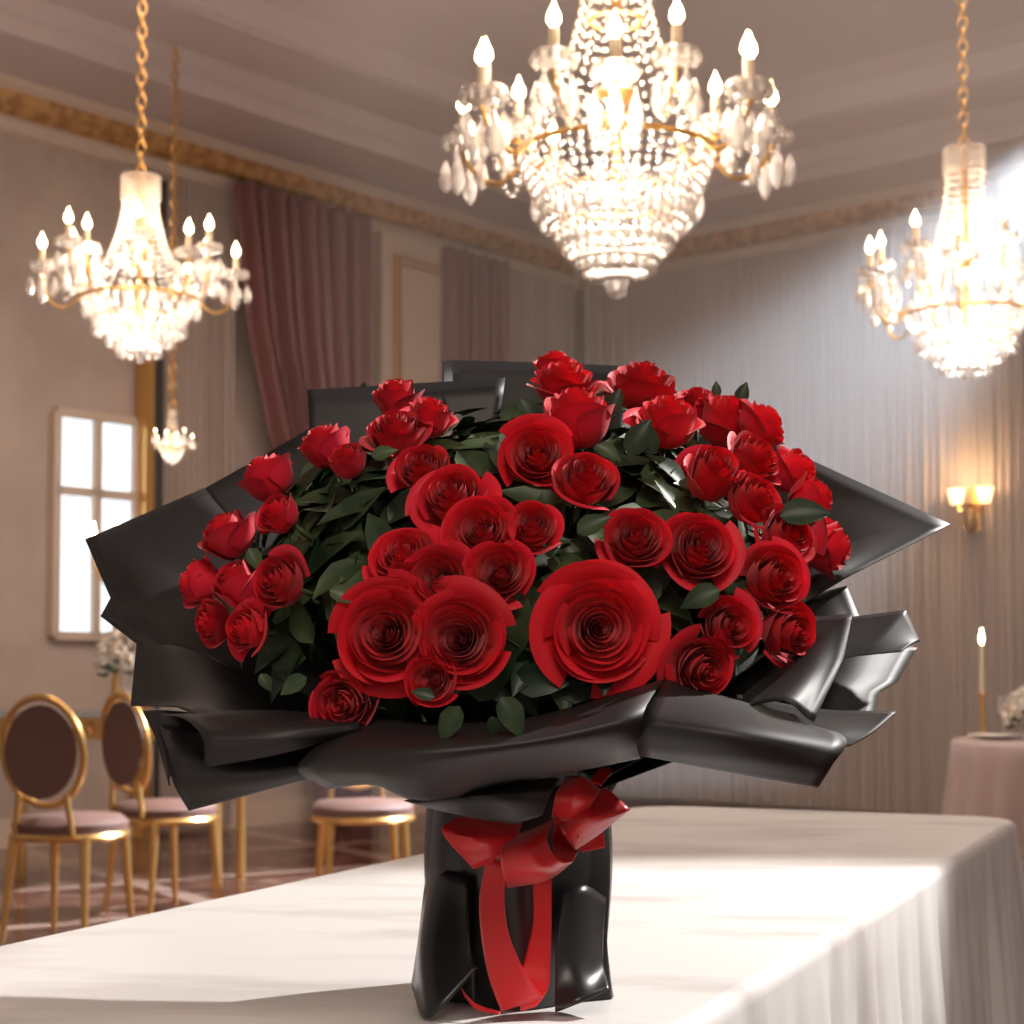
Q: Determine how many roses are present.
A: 48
